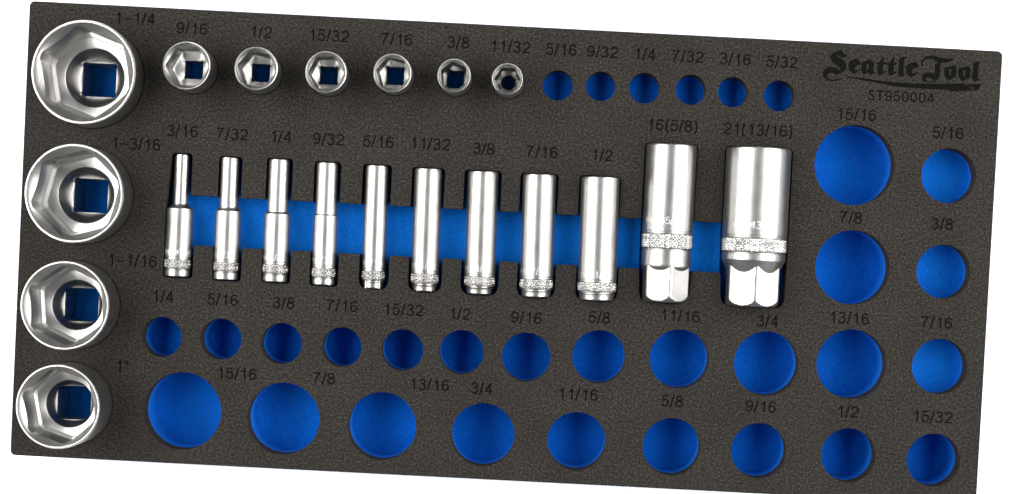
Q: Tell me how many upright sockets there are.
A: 10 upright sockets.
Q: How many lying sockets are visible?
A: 11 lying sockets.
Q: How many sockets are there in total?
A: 21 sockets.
